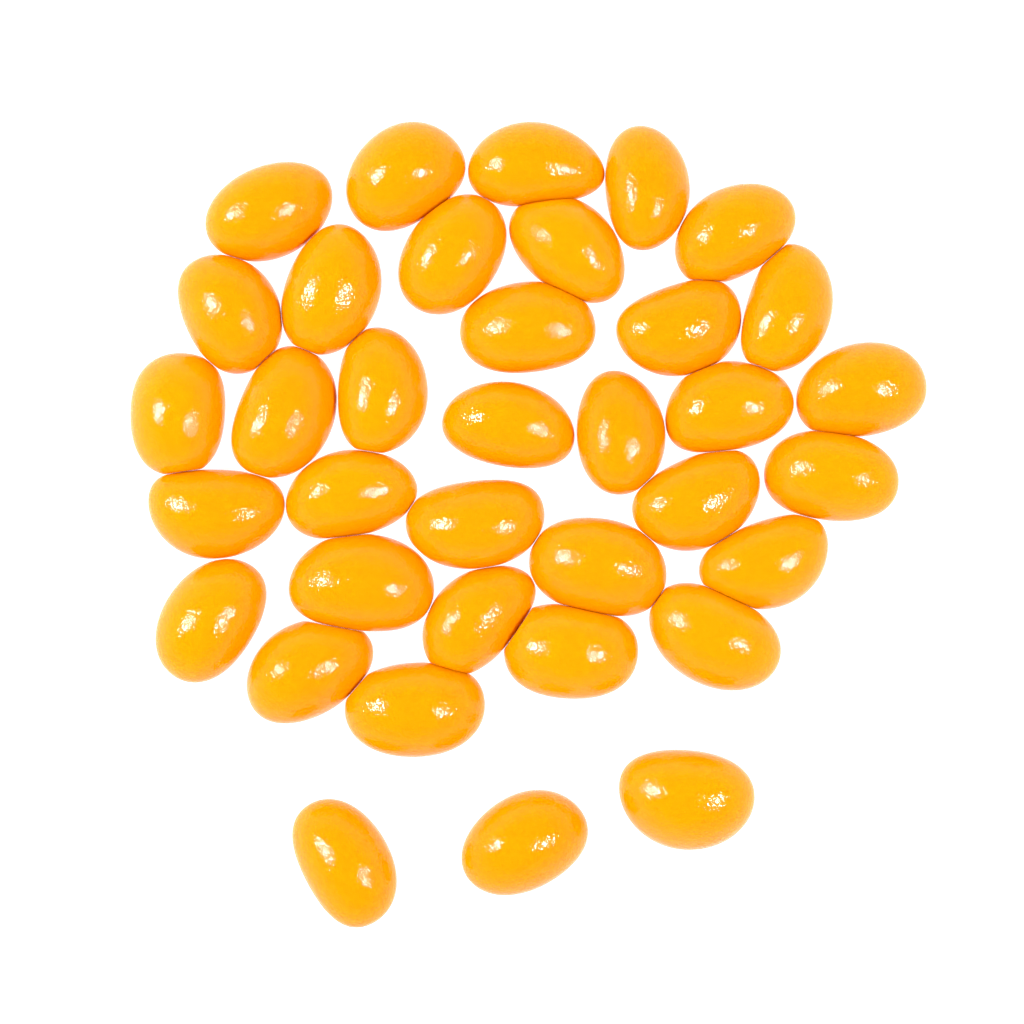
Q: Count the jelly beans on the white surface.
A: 36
